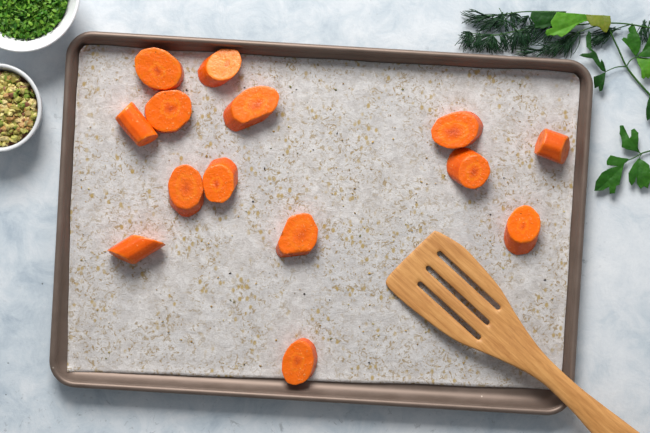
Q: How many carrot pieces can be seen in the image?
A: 14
